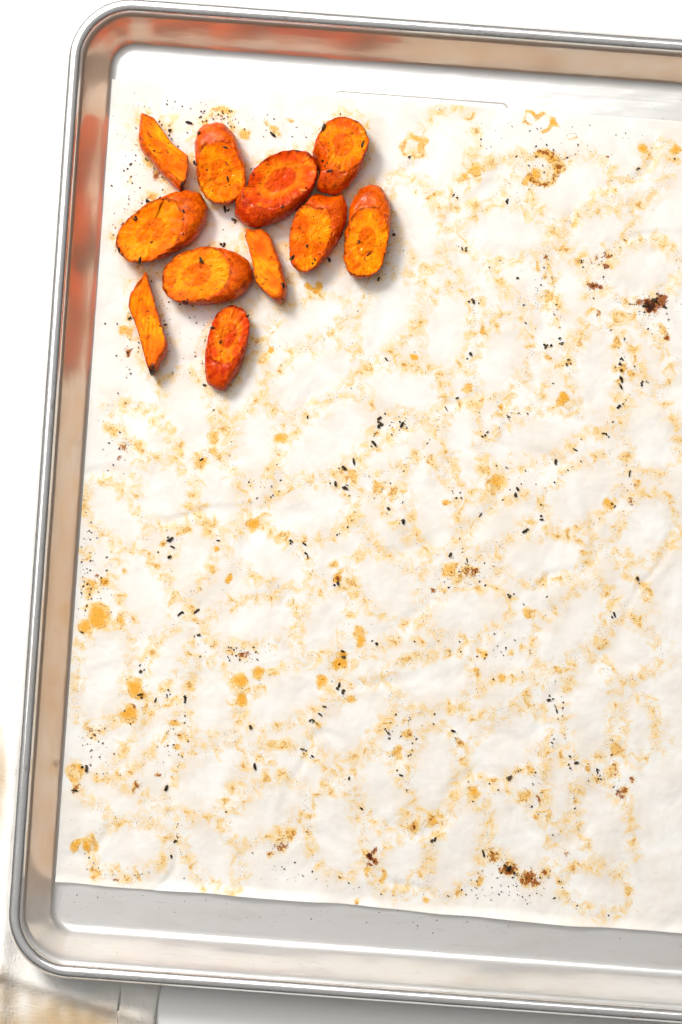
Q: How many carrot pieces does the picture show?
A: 11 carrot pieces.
